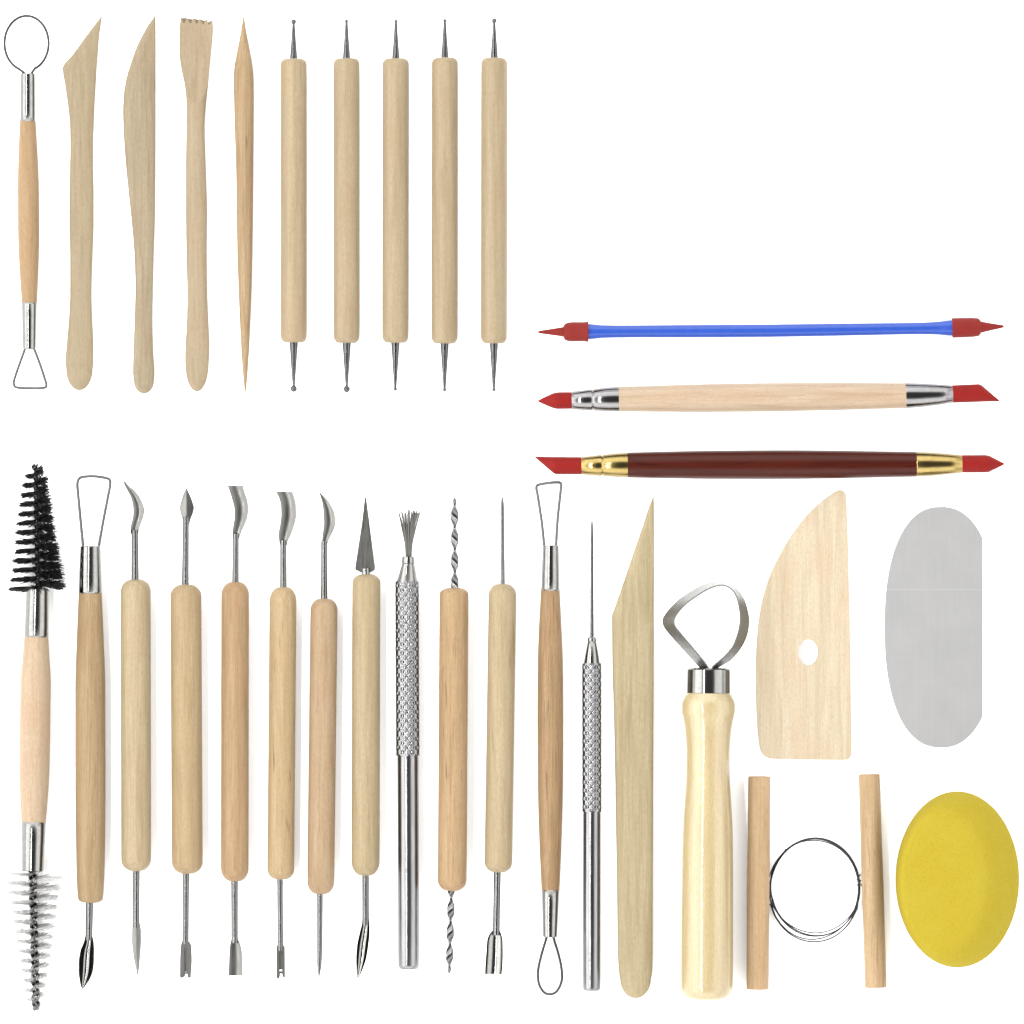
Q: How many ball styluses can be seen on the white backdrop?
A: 5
